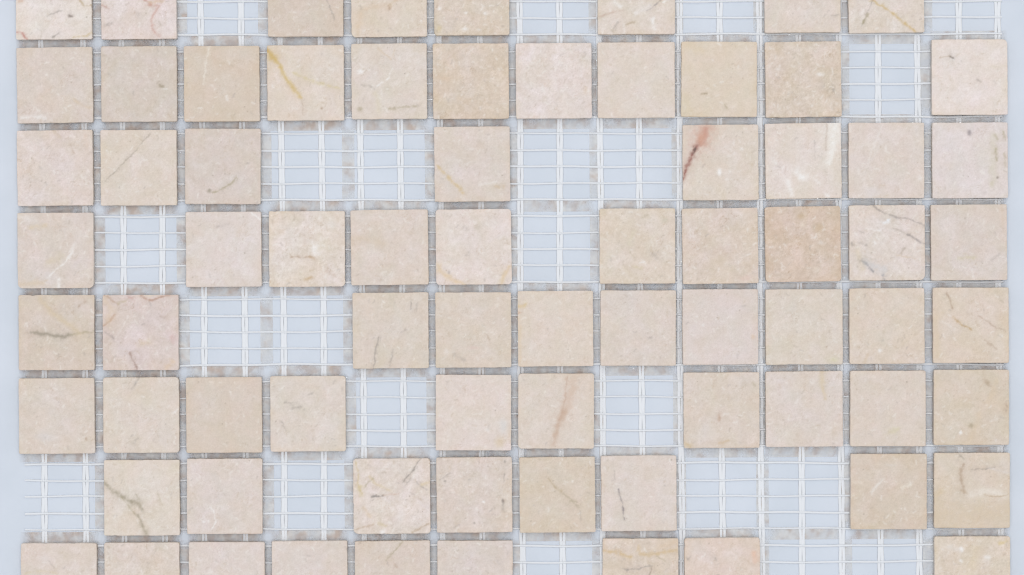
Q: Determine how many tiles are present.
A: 74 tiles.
